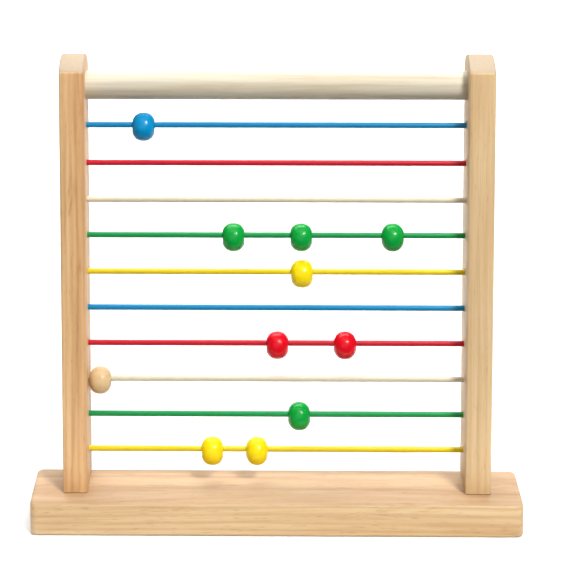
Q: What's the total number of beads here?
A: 11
